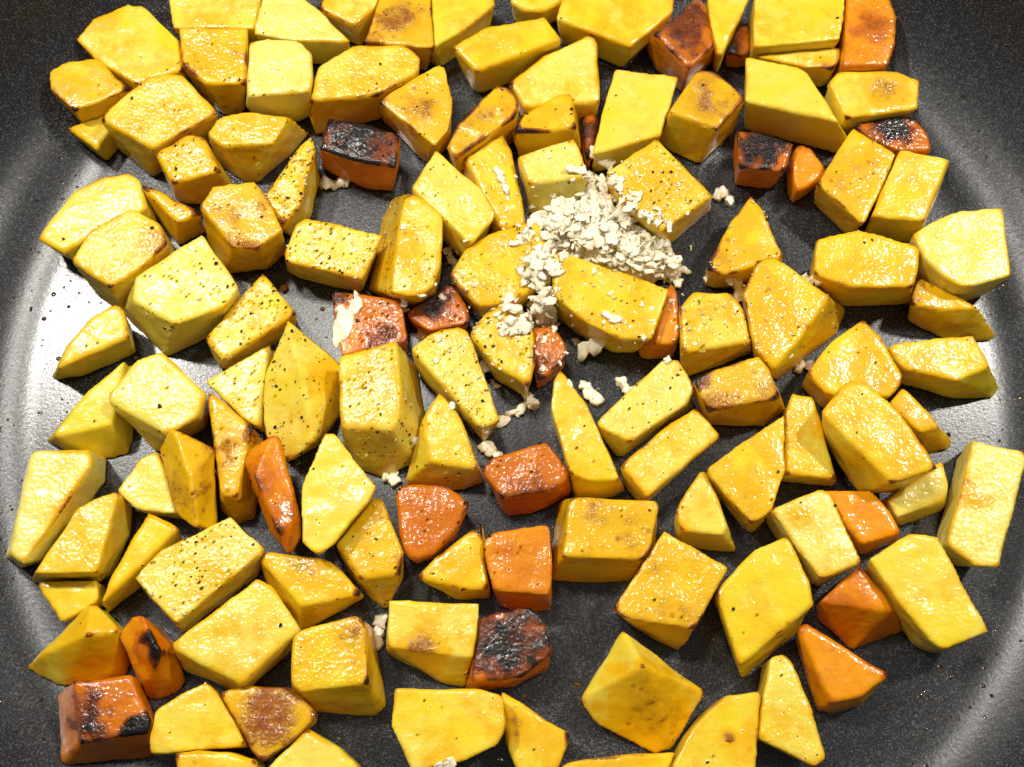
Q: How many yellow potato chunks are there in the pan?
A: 104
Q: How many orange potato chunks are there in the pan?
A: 22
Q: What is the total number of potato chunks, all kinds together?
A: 126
